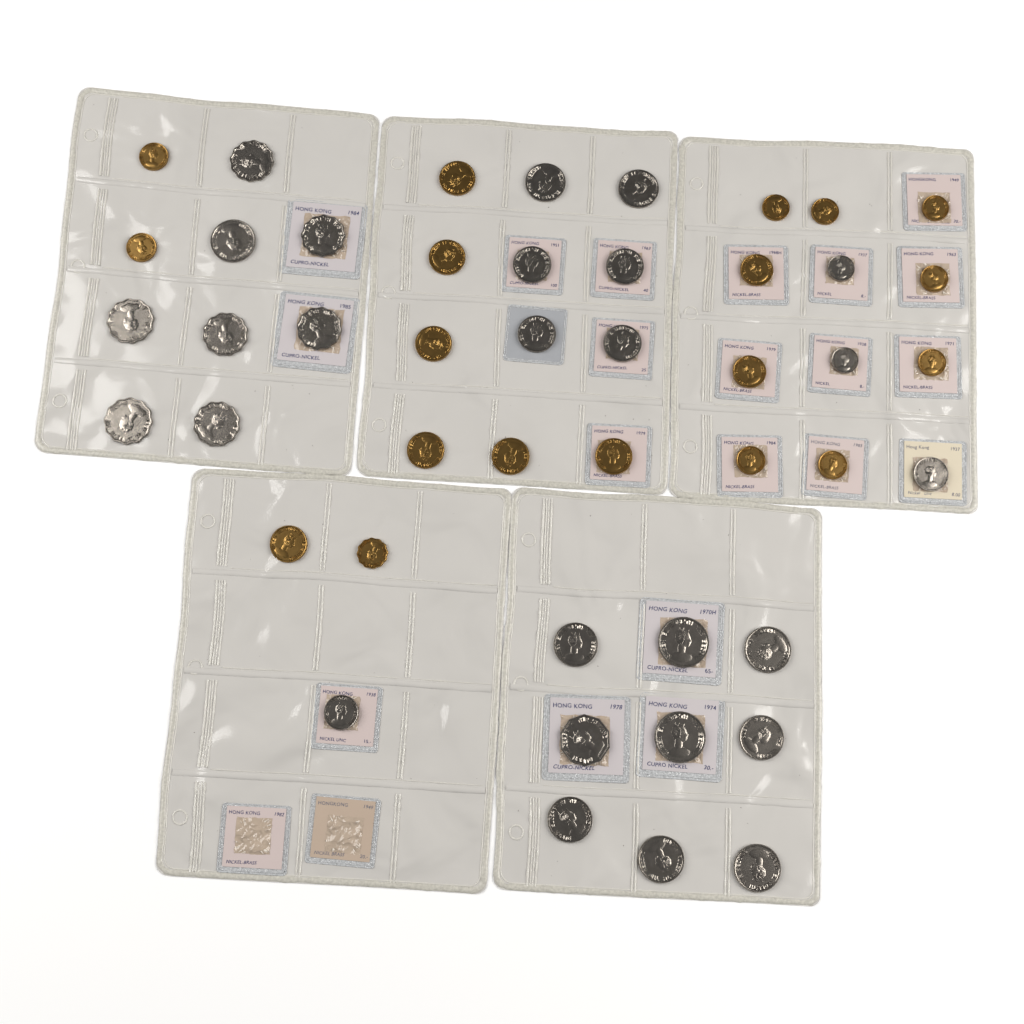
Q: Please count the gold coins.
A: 19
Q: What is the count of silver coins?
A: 27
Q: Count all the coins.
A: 46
